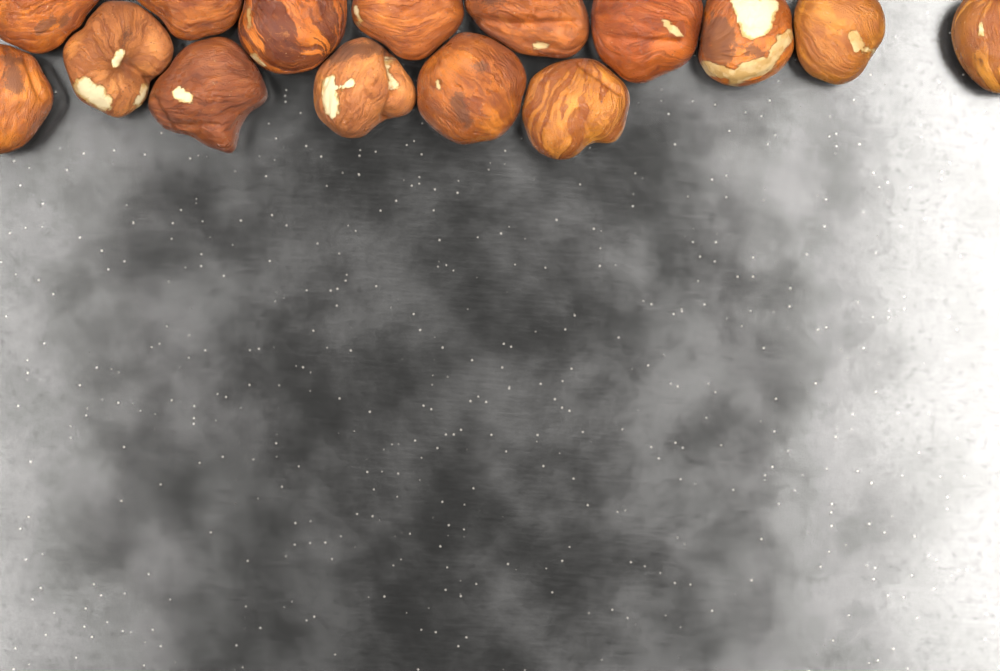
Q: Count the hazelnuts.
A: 15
